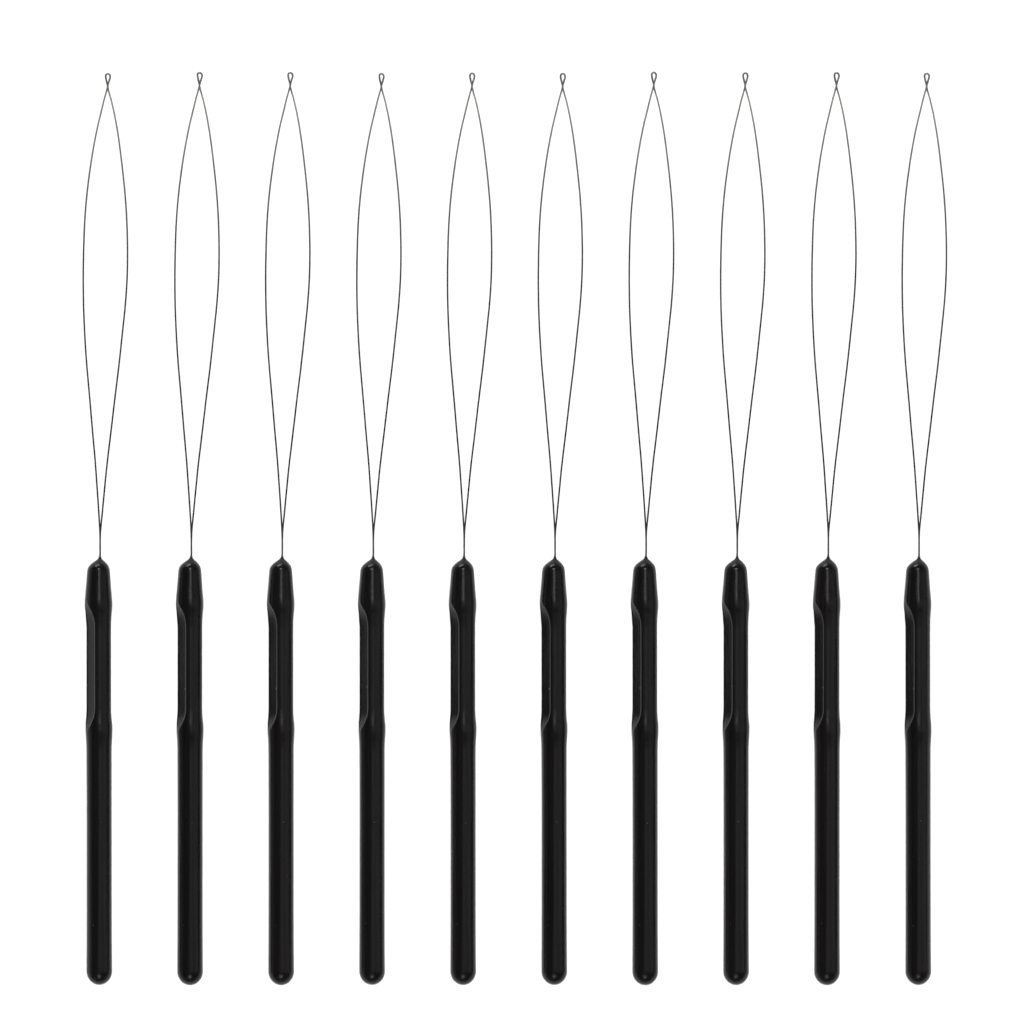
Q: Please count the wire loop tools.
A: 10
